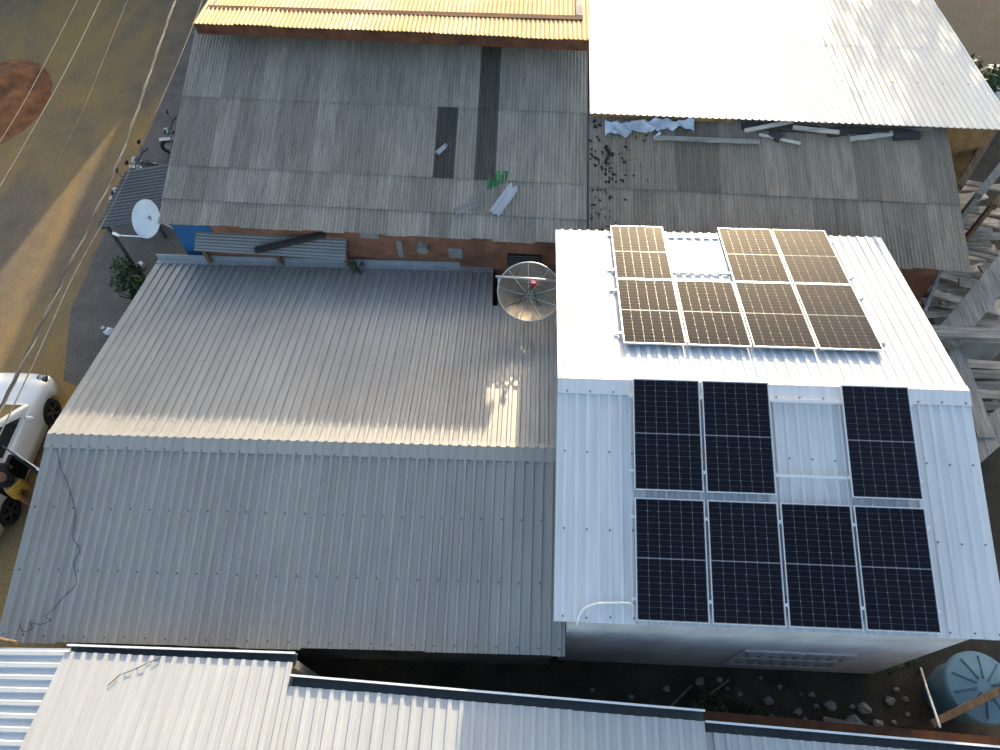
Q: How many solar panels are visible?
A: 14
